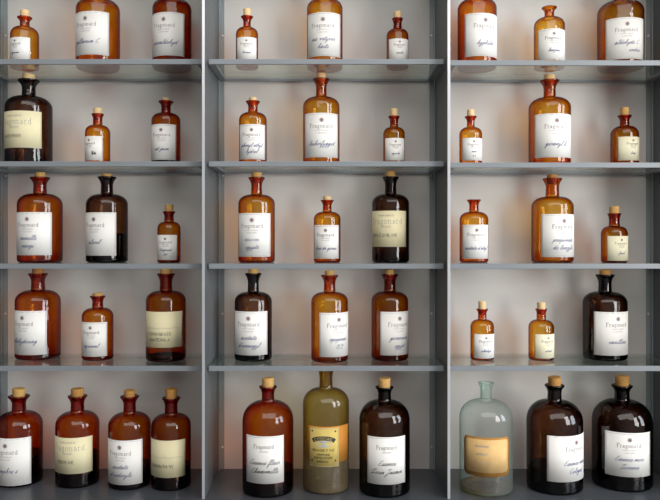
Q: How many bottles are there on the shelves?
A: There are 46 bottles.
